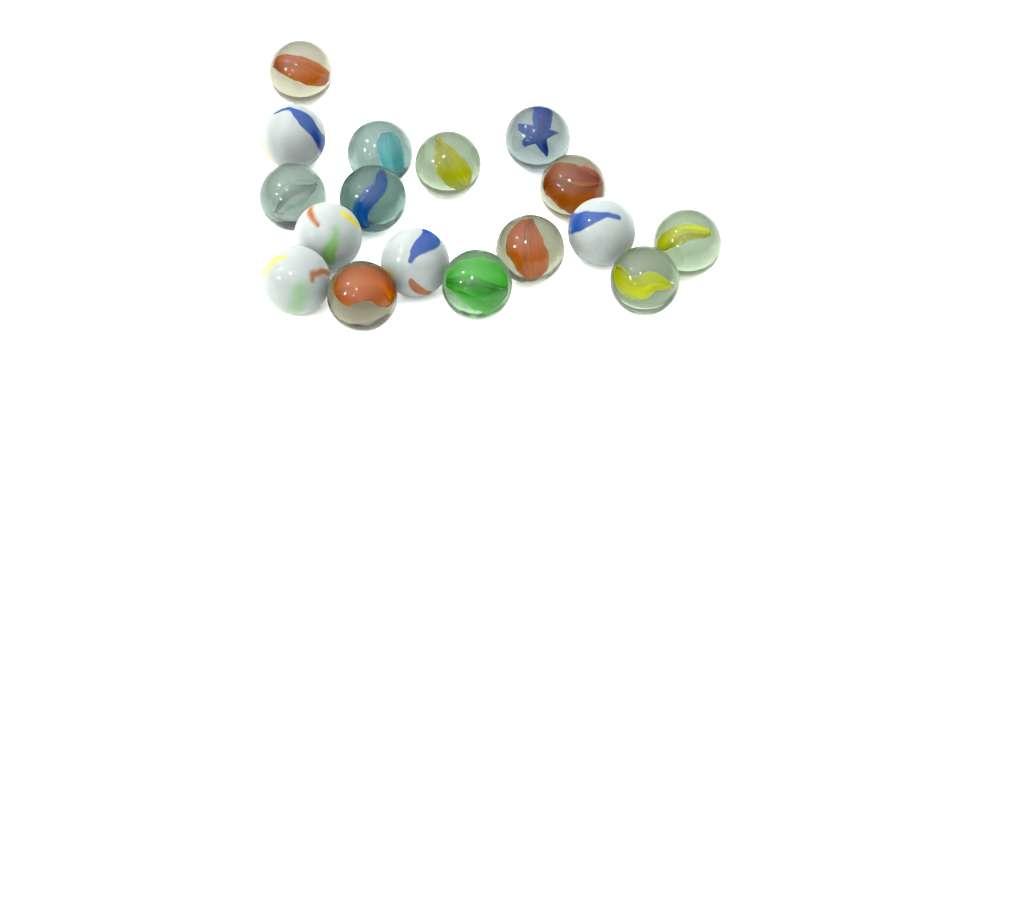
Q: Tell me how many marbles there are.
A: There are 17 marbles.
